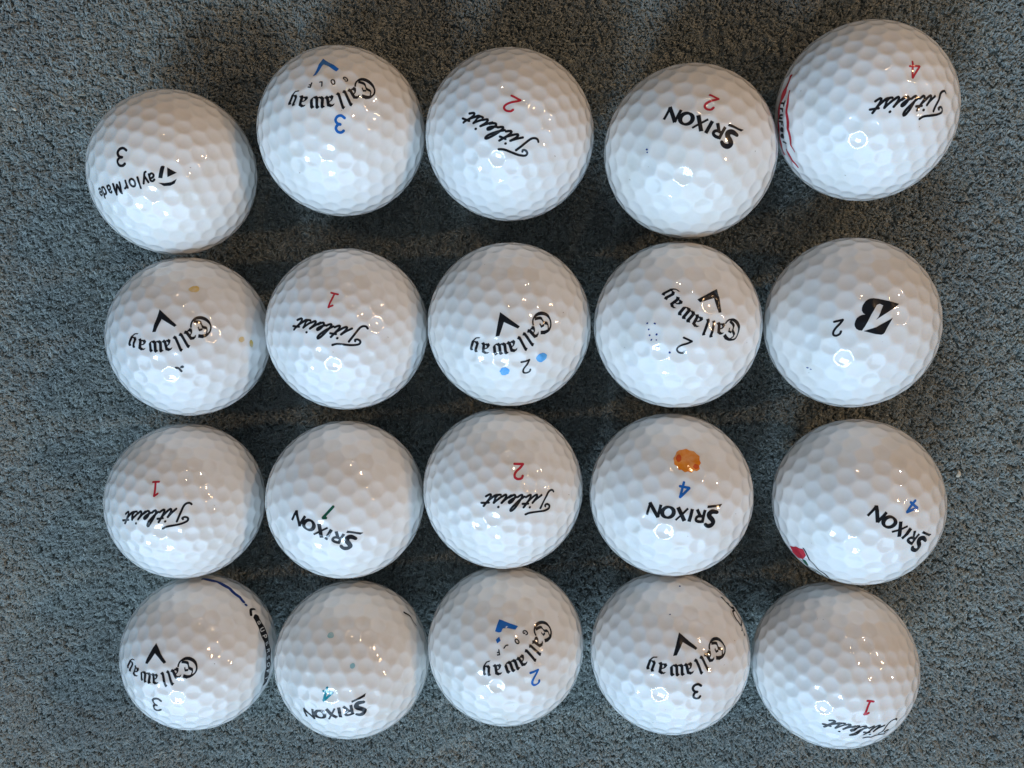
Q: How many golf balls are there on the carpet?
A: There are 20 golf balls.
